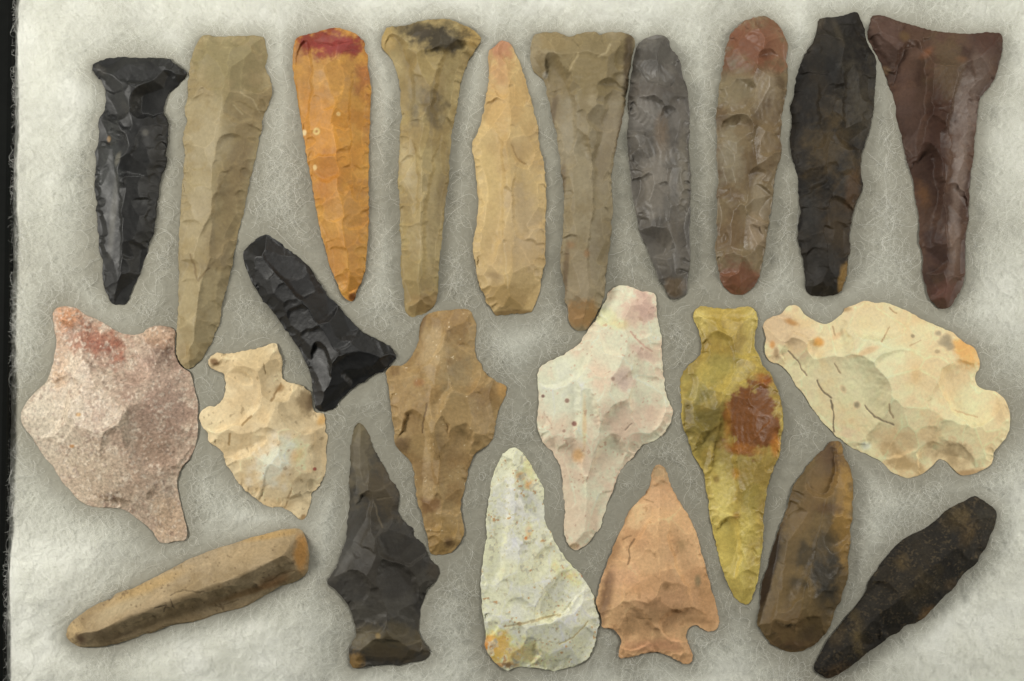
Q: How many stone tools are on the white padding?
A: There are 23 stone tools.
